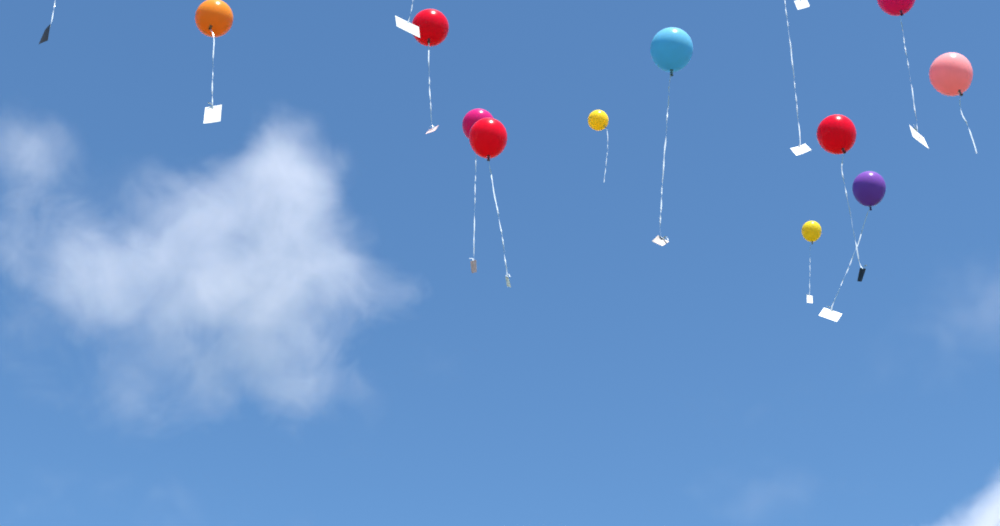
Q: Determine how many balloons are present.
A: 11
